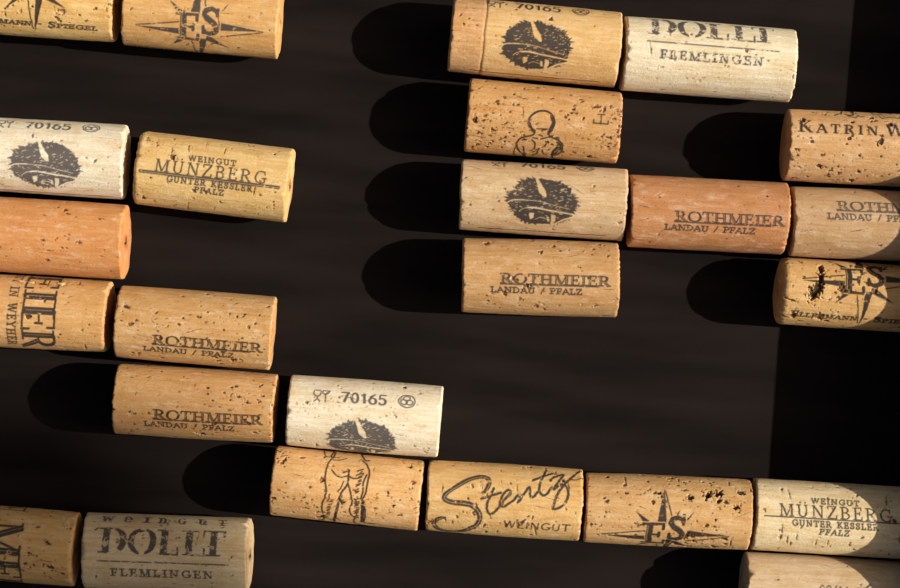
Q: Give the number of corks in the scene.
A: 25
